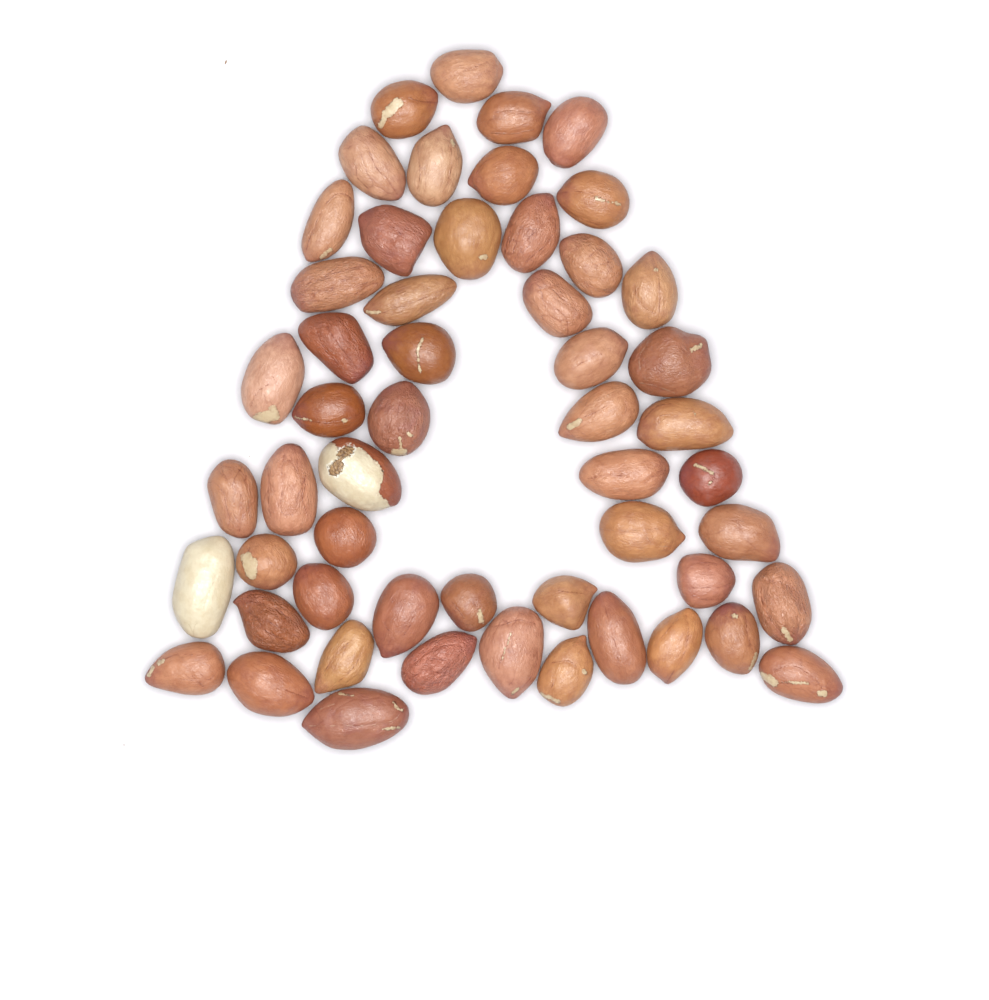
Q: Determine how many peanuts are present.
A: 54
